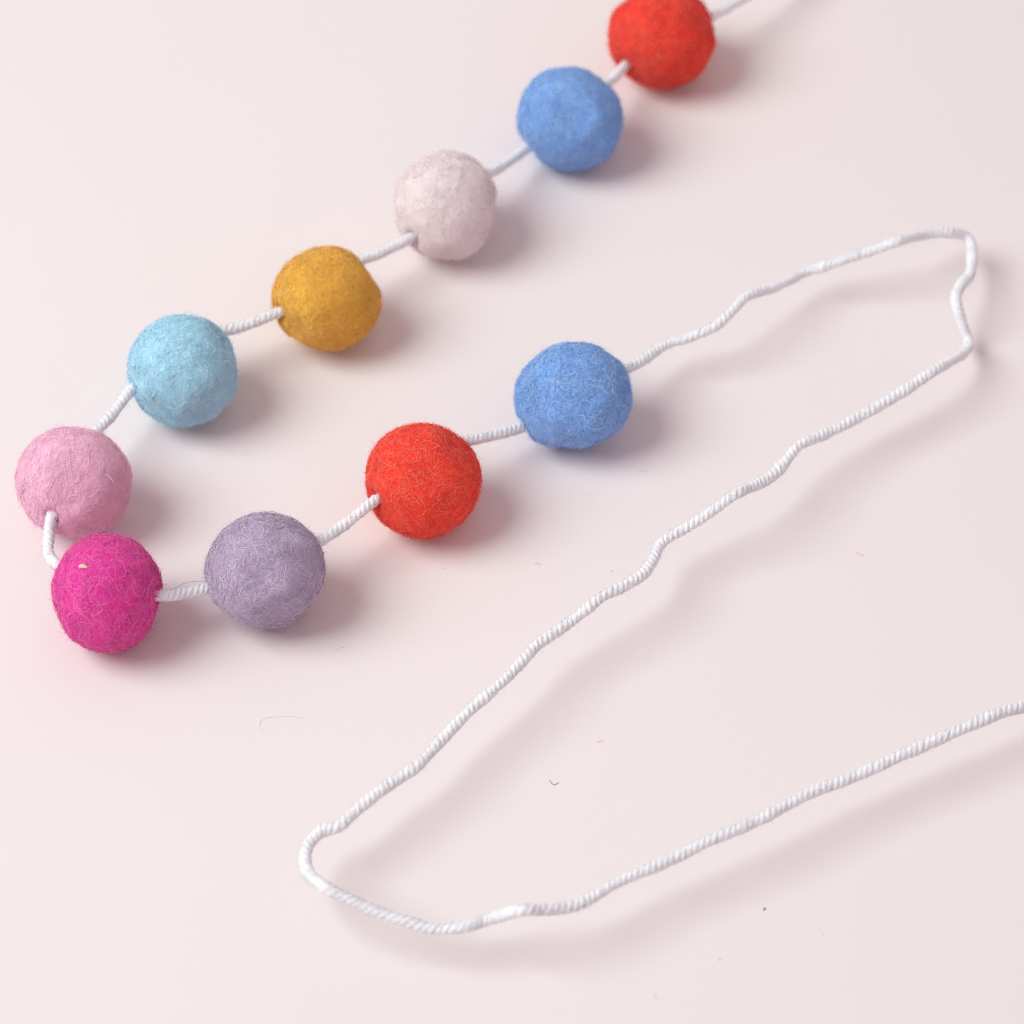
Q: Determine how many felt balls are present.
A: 10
